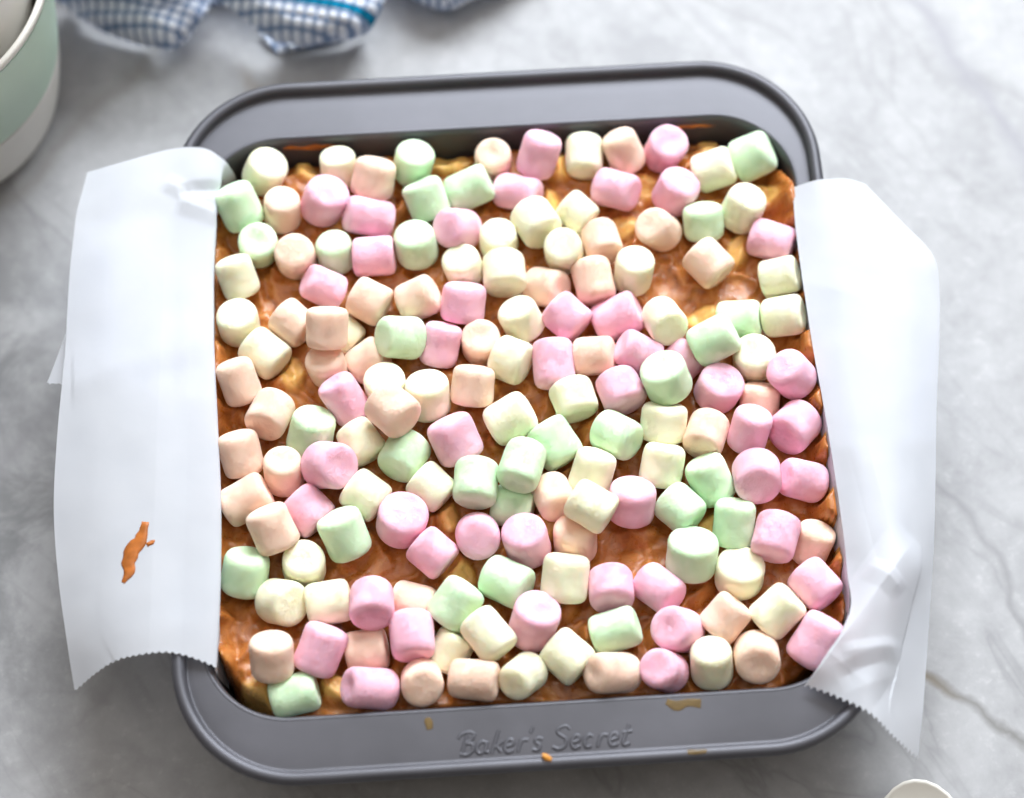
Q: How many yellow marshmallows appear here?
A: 44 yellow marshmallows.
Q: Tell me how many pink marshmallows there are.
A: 46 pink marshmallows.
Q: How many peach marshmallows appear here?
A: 39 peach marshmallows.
